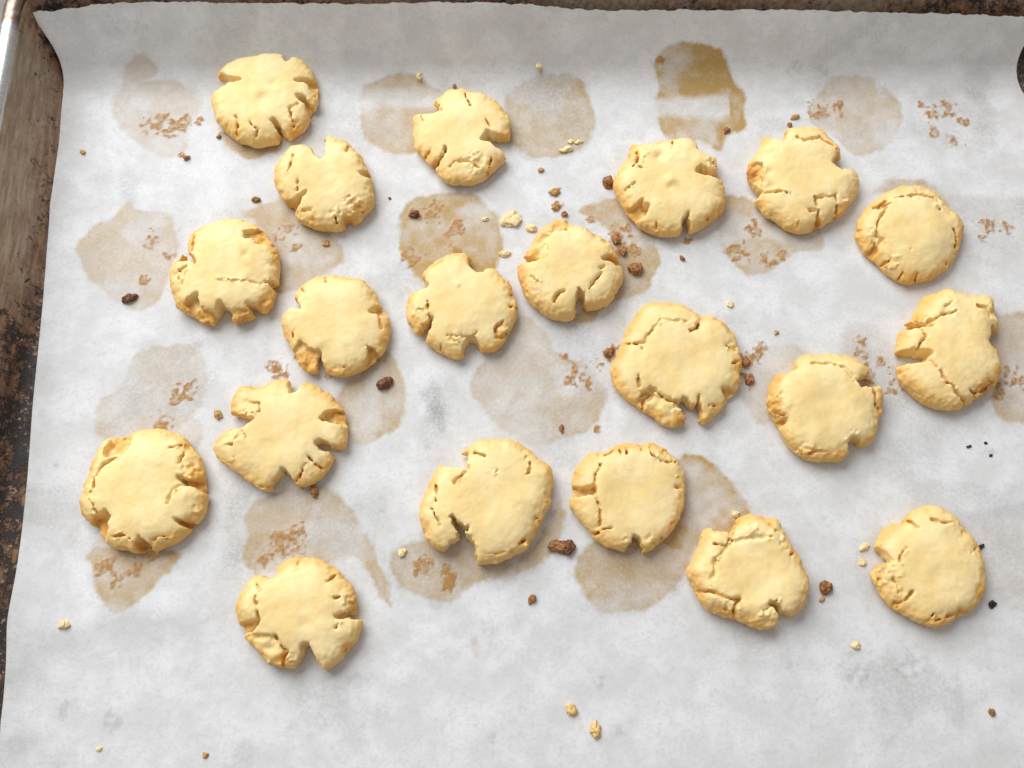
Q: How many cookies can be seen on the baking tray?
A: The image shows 20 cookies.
